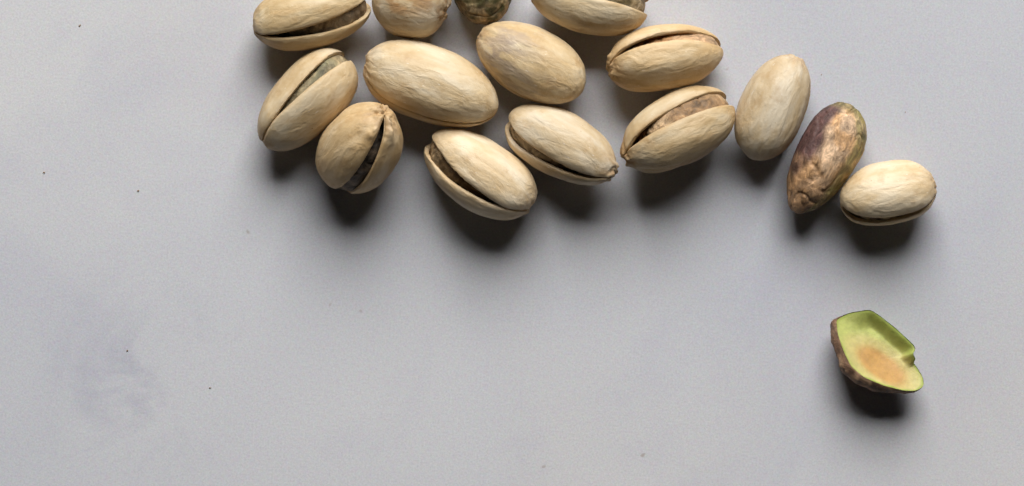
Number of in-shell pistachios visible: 13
